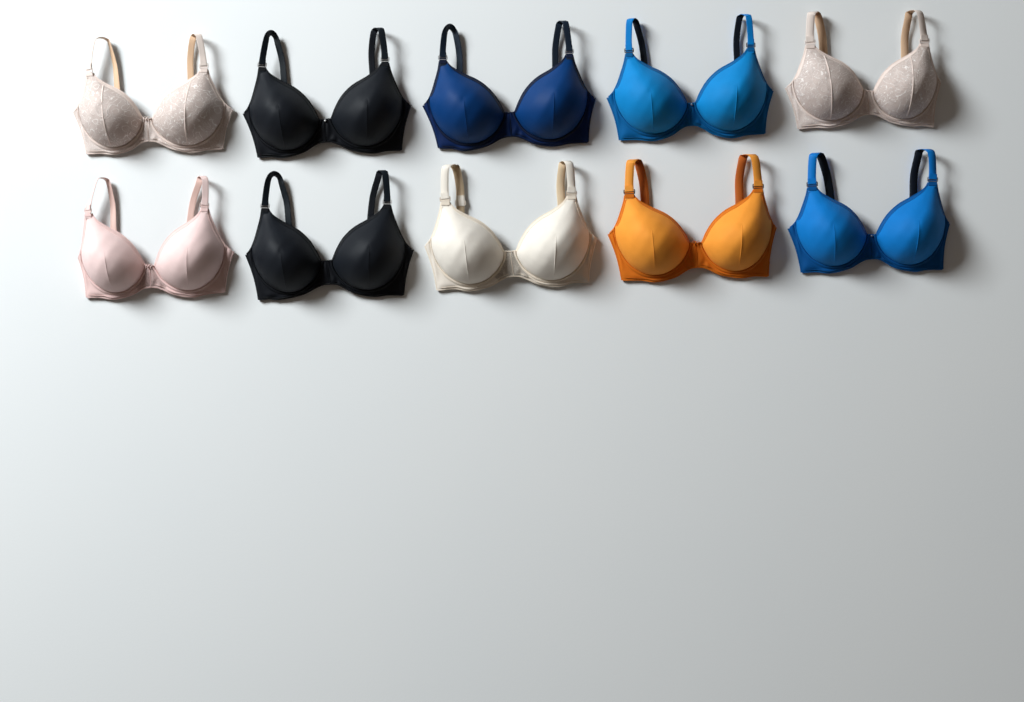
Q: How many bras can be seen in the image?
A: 10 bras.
